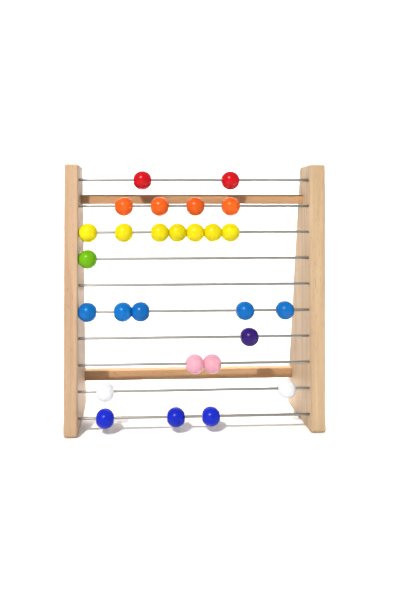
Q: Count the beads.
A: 27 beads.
